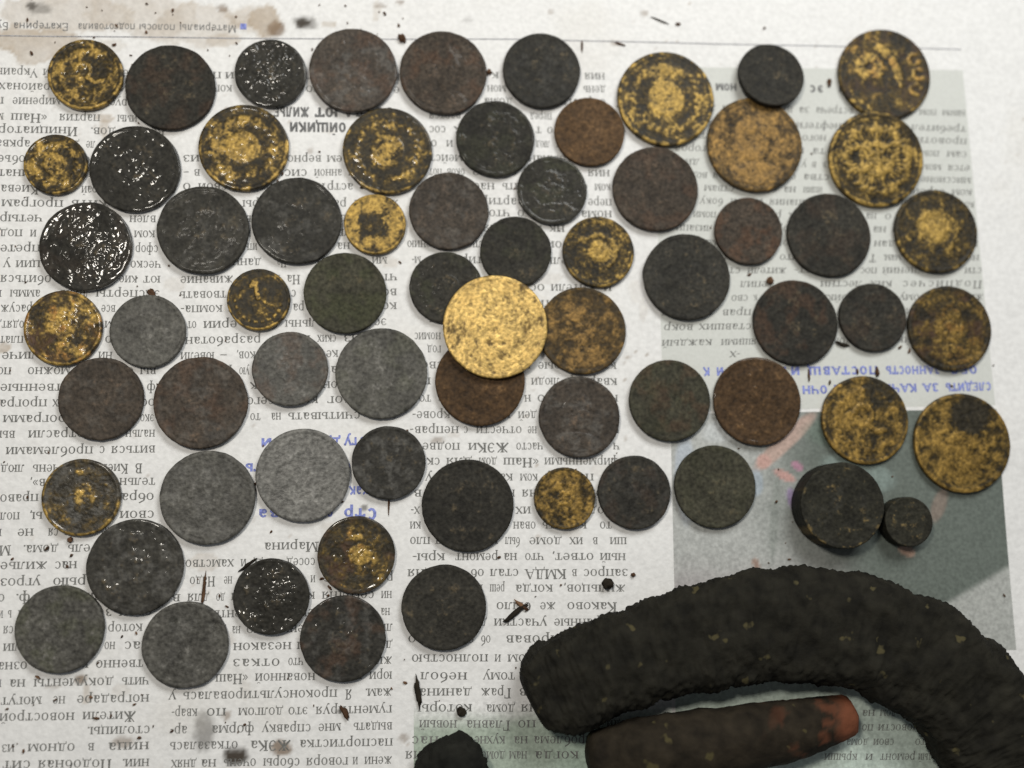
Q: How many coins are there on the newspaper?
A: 67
